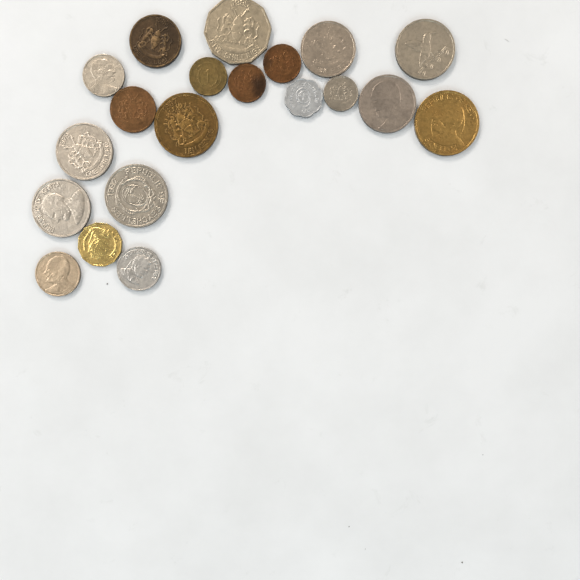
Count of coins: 20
